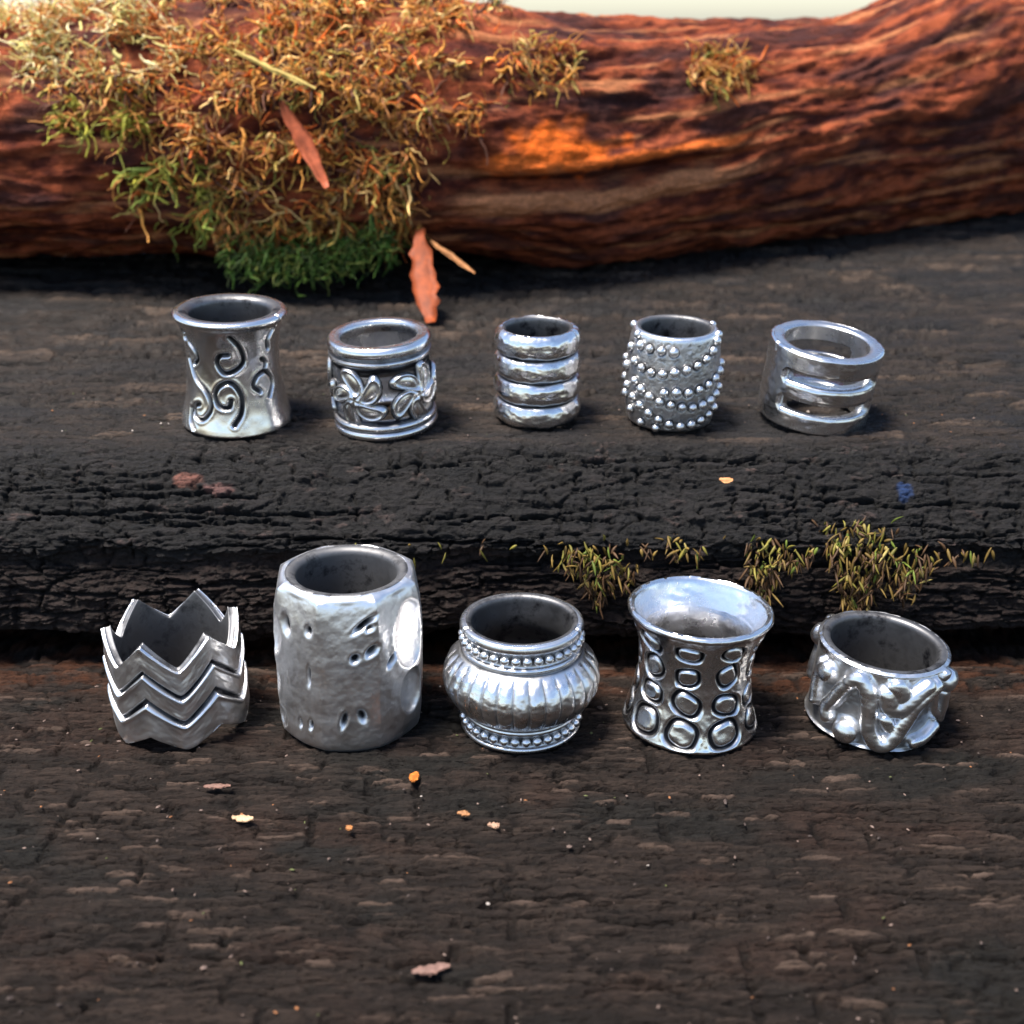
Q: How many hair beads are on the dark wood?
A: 10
